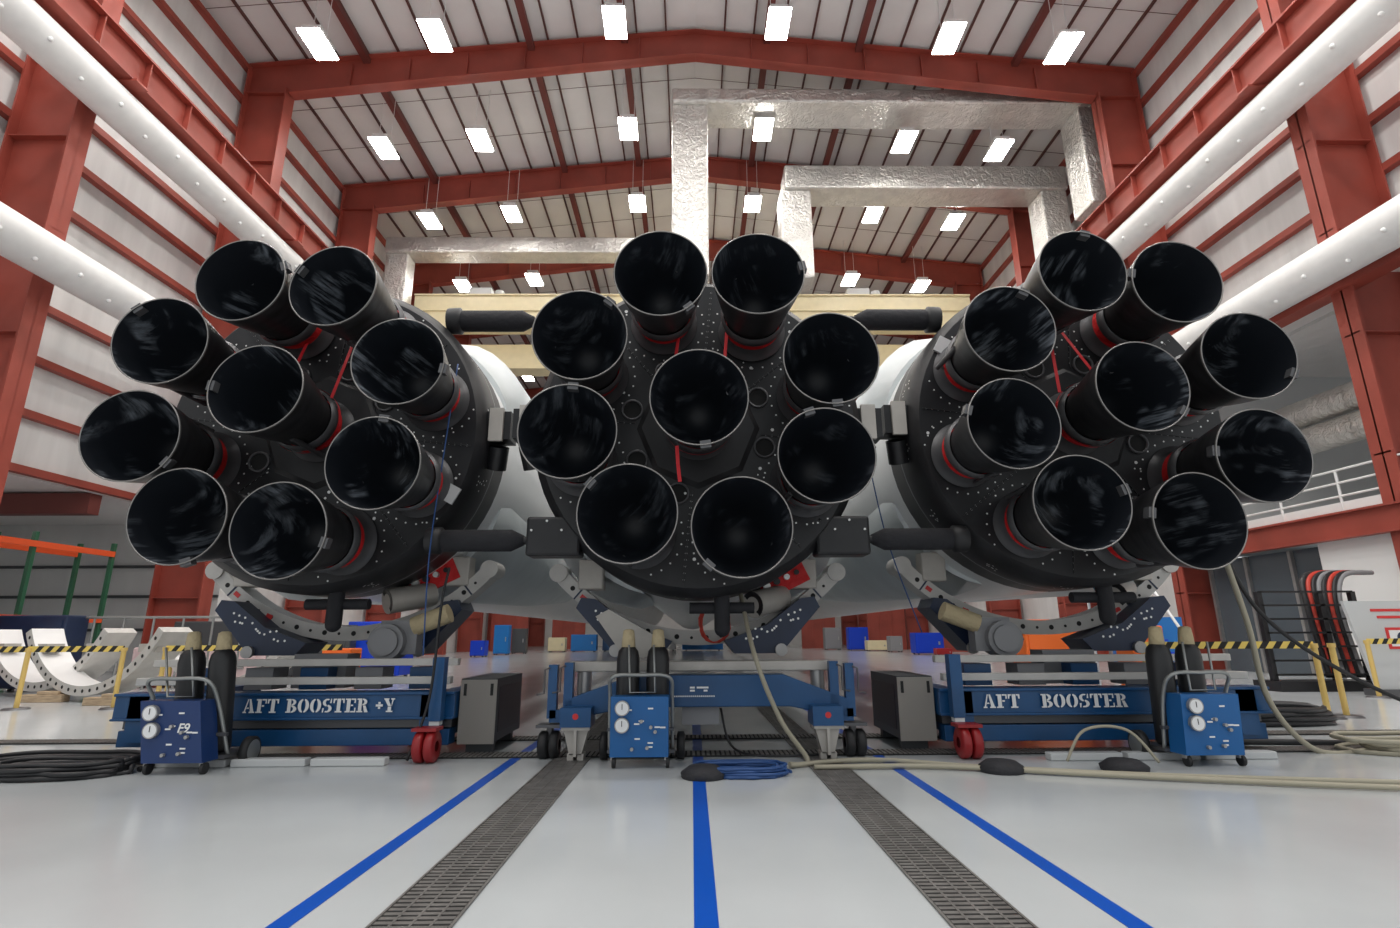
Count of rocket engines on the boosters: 27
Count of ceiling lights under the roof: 23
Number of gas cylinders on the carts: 6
